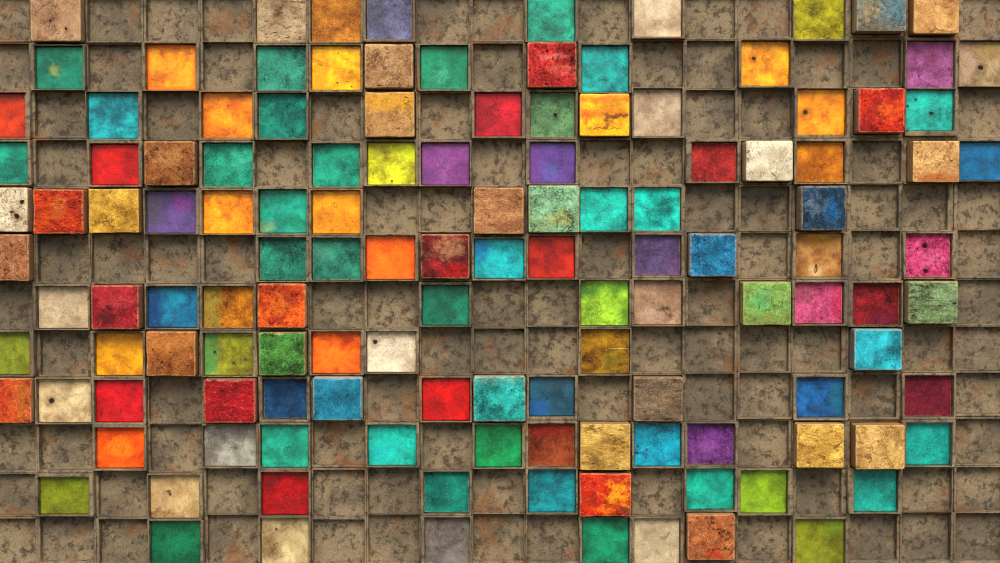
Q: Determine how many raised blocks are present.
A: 37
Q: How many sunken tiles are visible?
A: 92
